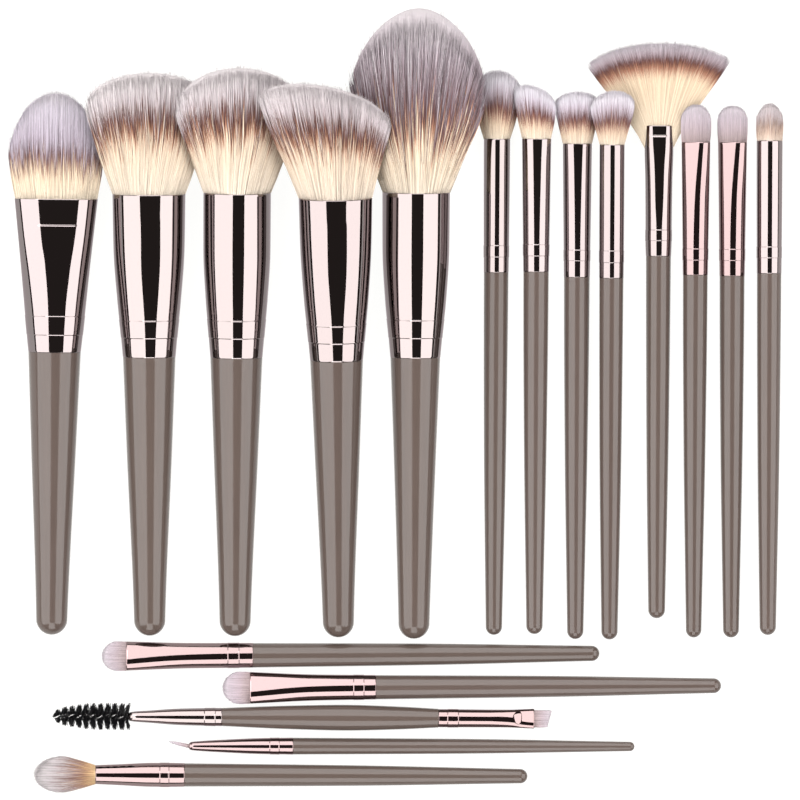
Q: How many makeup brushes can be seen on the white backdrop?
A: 18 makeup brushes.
